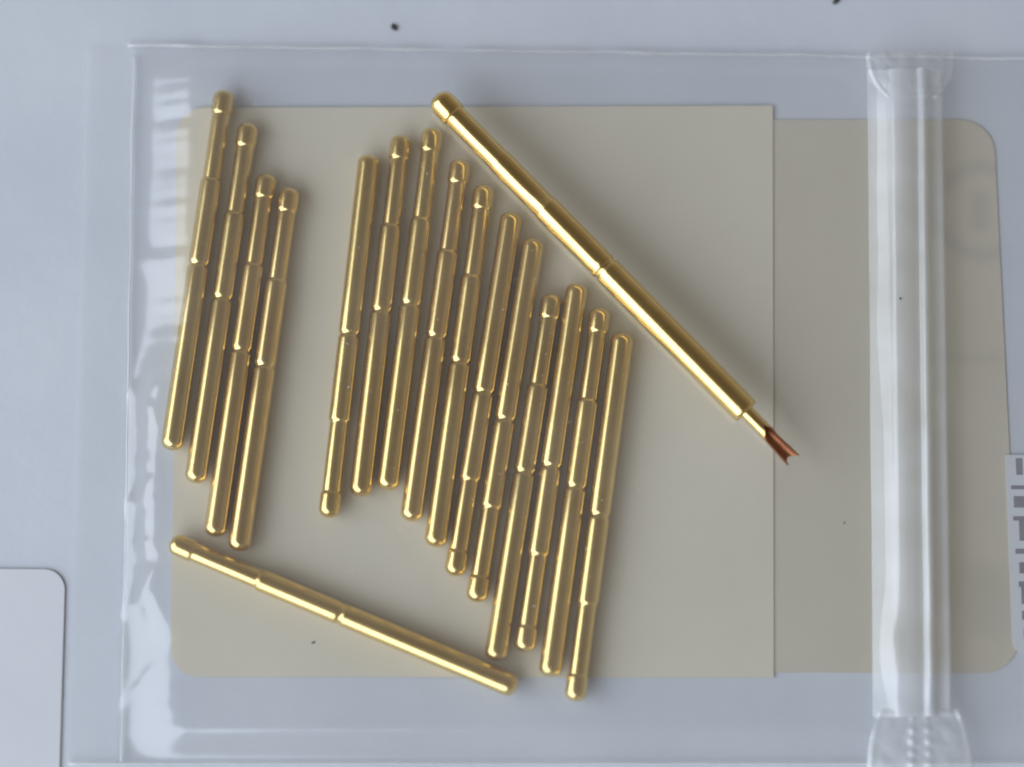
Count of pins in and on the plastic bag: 17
